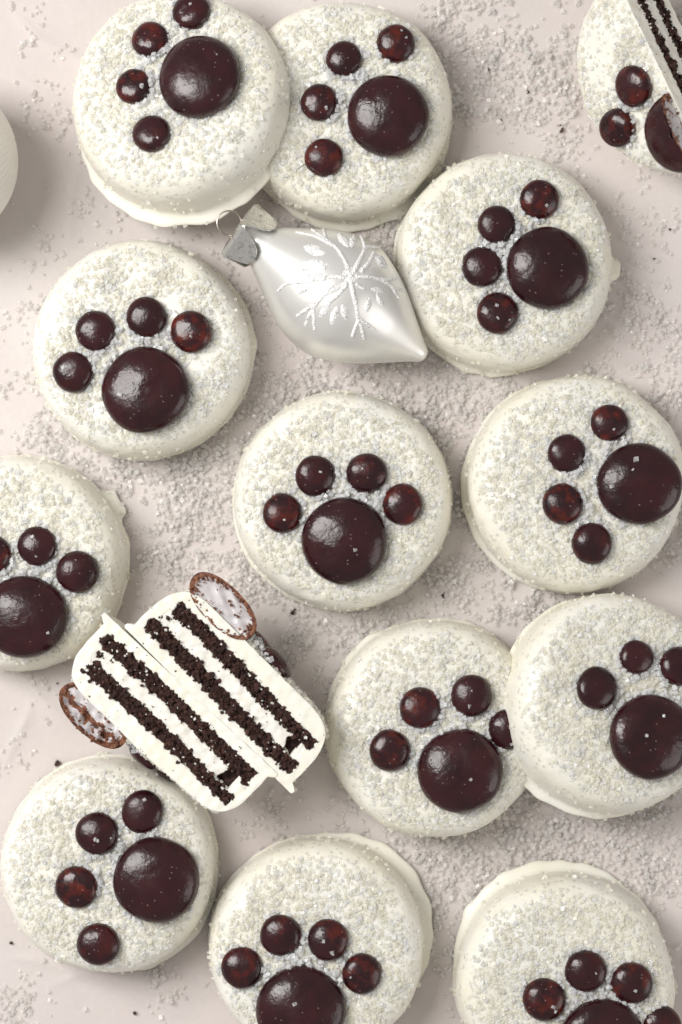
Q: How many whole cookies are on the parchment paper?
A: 12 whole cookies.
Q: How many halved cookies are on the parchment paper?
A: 3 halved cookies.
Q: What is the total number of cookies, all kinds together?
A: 15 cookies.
